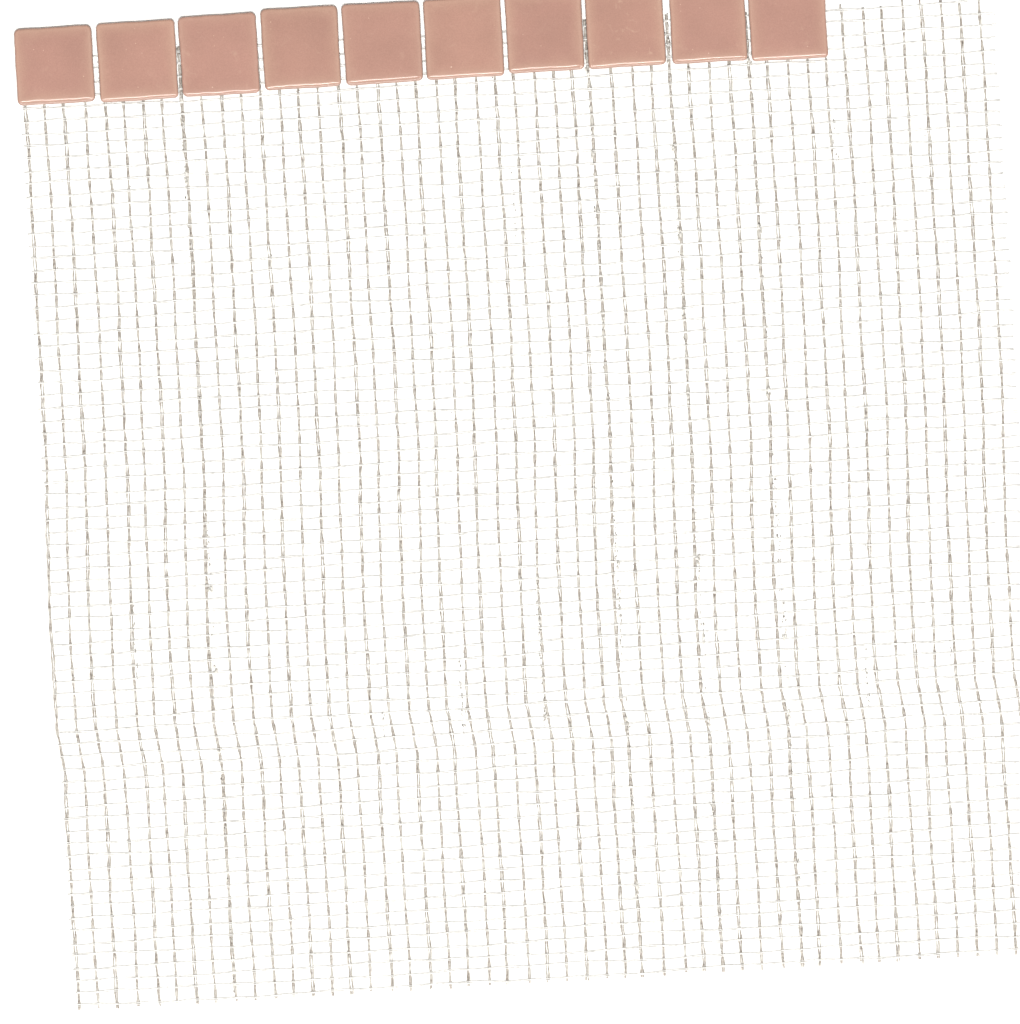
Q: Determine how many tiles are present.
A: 10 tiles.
